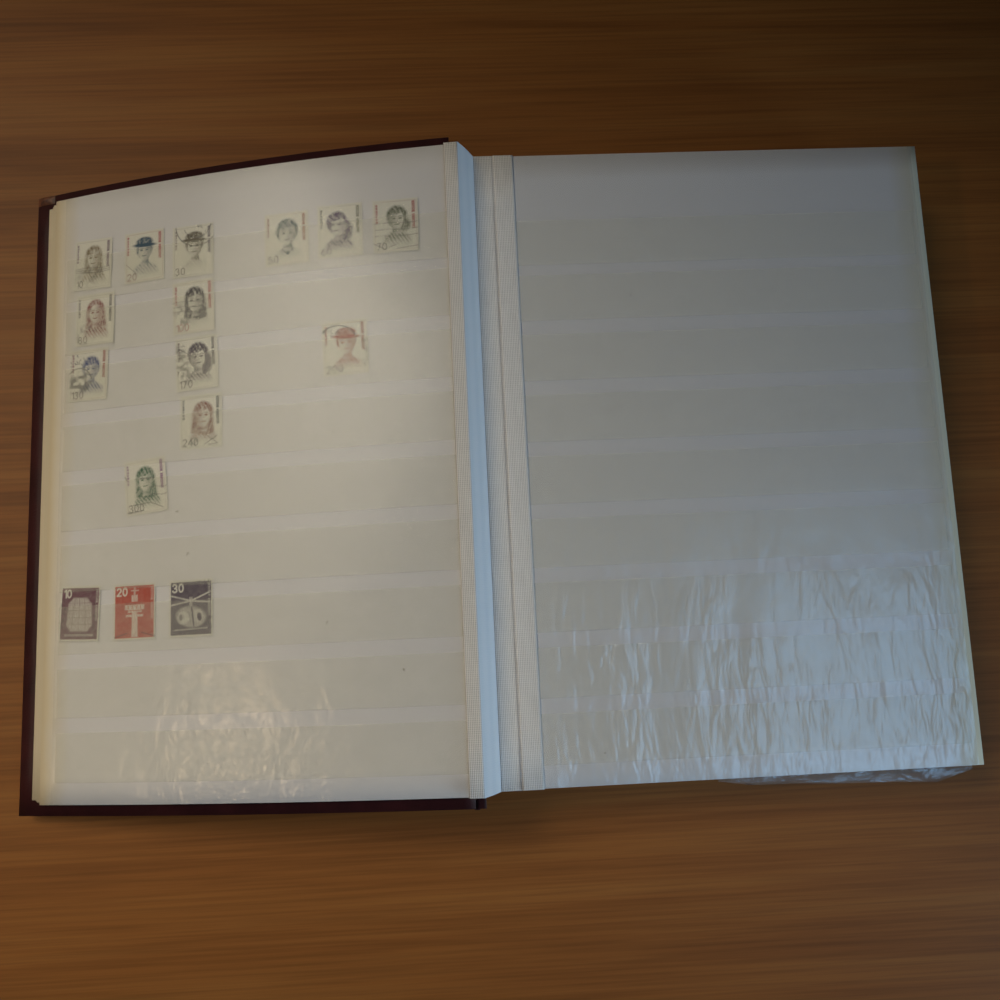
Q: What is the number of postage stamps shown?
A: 16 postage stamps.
